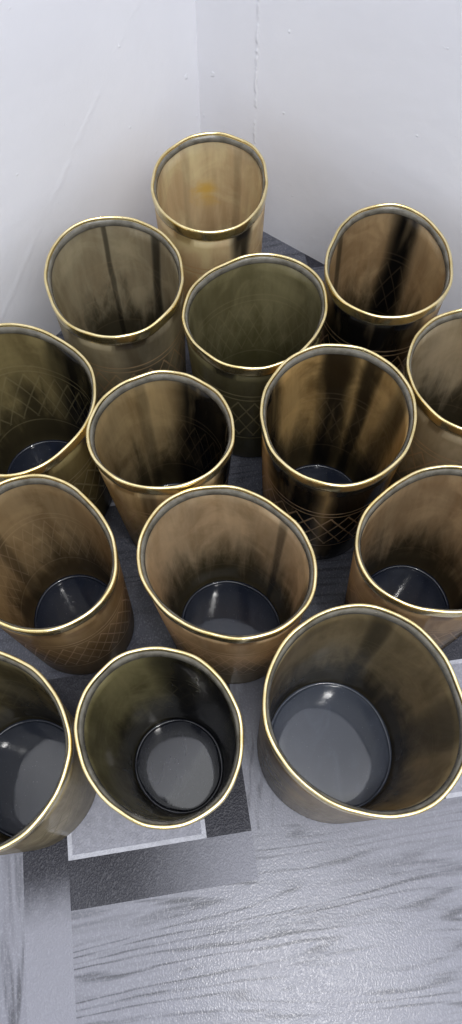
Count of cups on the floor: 14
